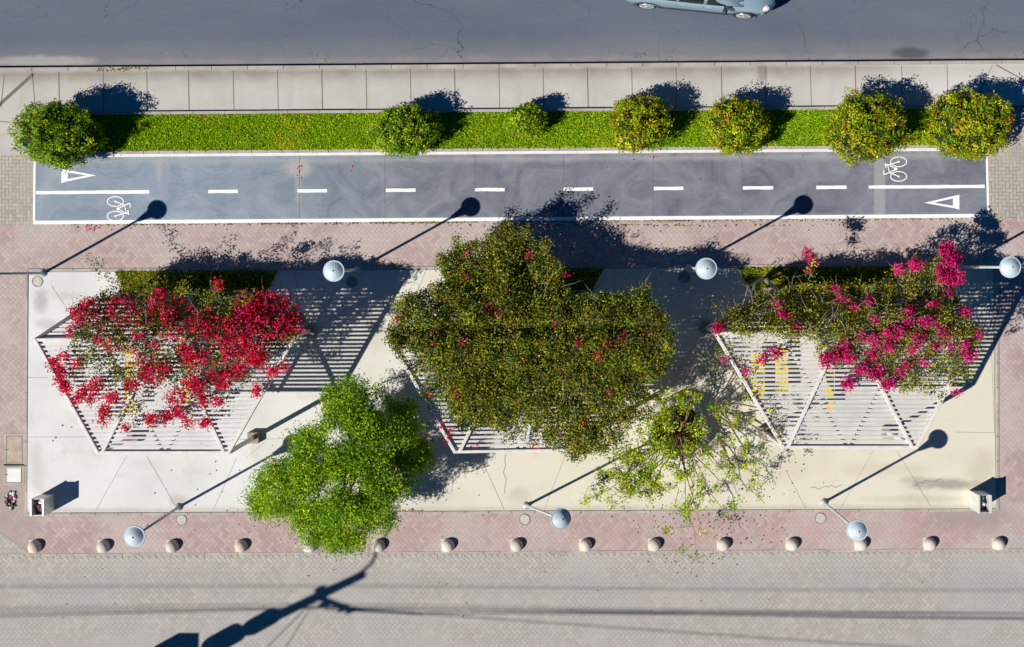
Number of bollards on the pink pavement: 15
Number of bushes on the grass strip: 7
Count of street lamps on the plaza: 7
